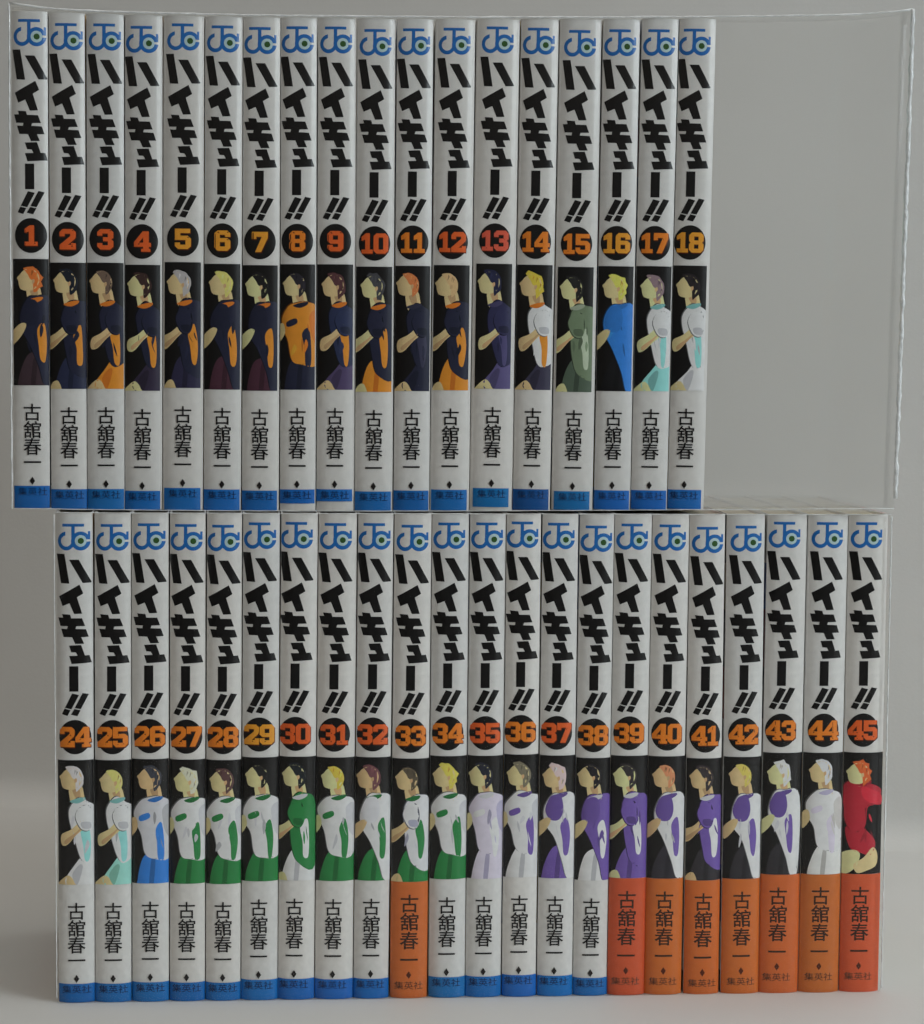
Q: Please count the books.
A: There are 40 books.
